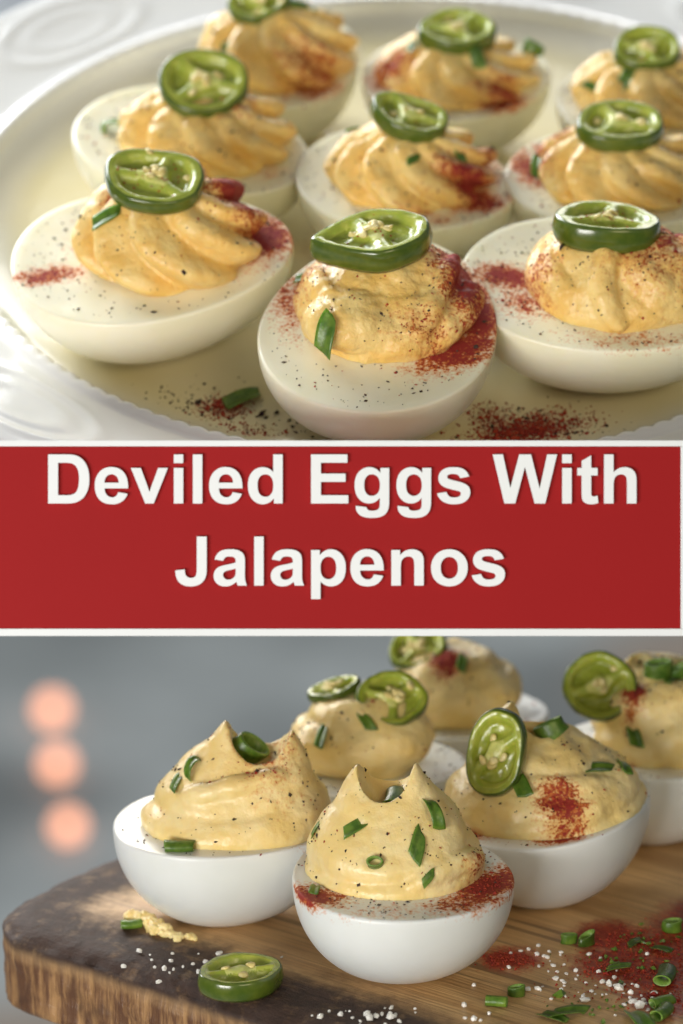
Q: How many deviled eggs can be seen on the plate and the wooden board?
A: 15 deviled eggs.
